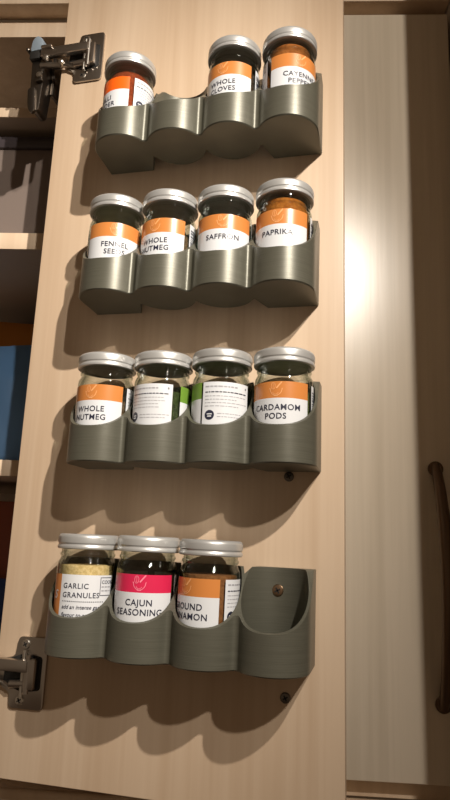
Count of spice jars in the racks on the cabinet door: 14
